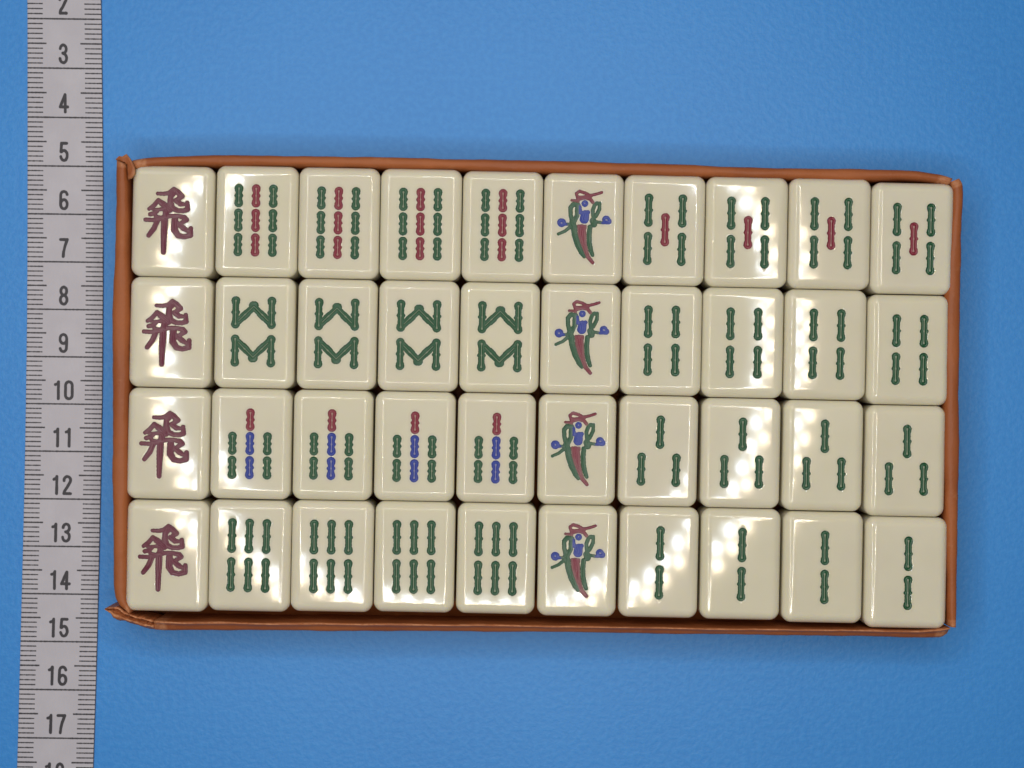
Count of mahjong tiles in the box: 40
